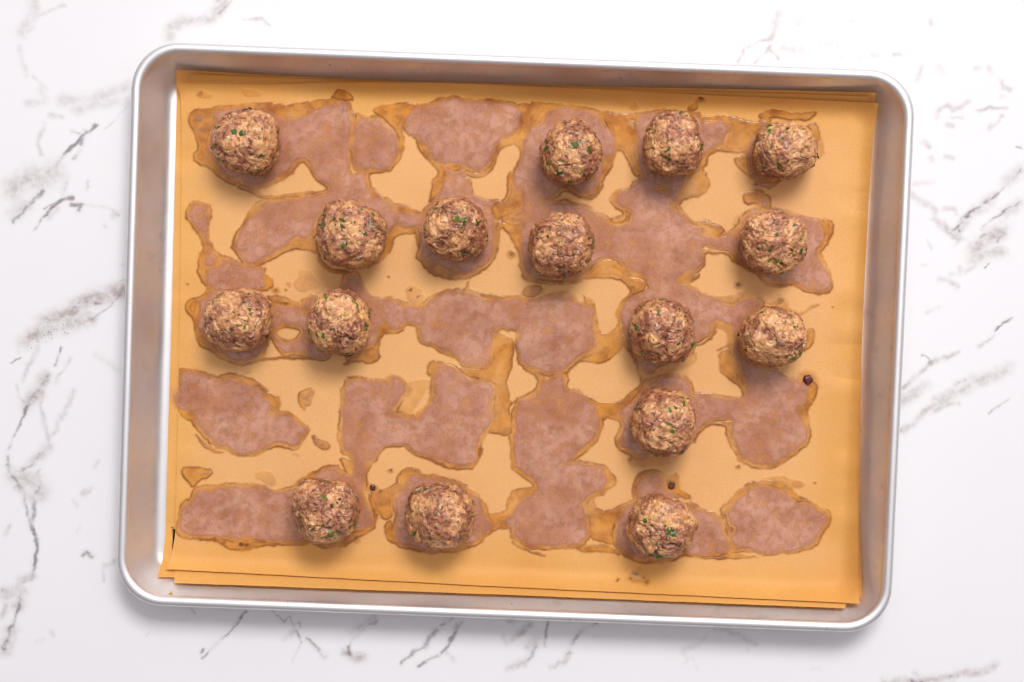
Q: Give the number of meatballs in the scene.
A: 16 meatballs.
